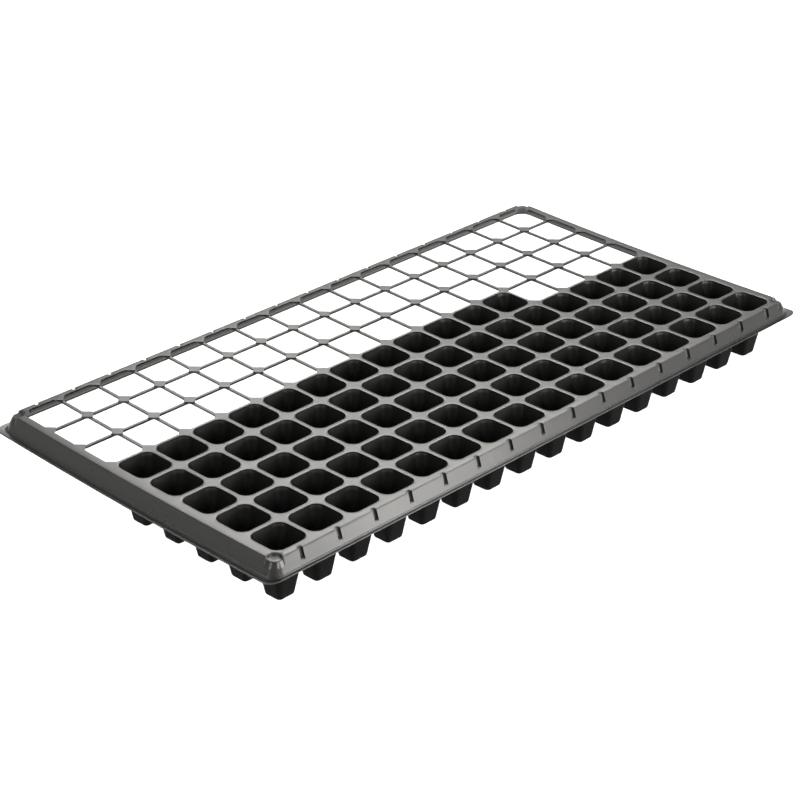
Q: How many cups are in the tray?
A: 76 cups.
